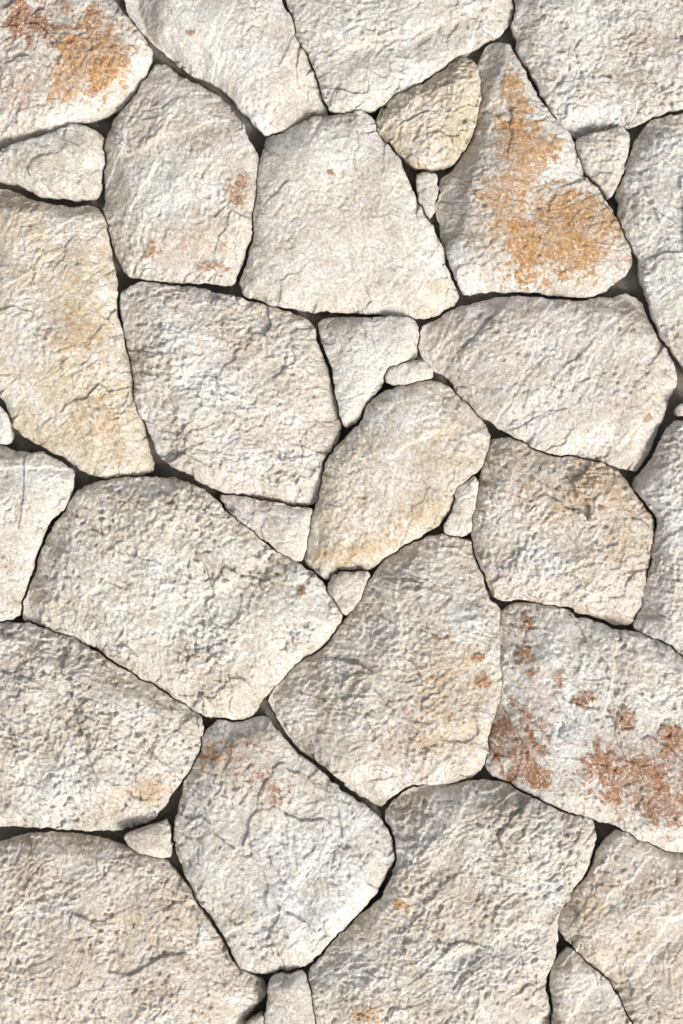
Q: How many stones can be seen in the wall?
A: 38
